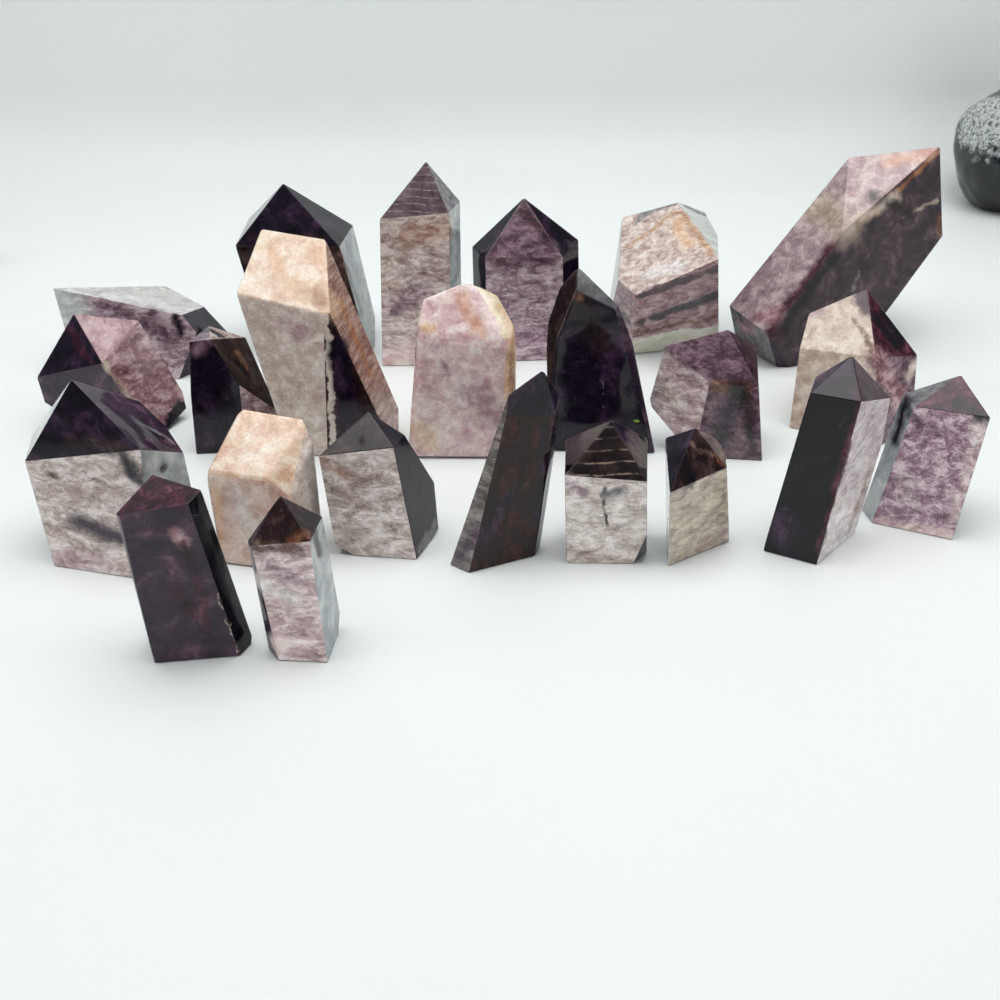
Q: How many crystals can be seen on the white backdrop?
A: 23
